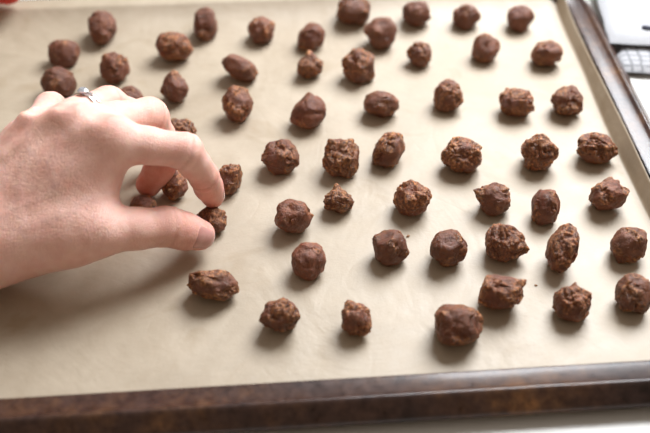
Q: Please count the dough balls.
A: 57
